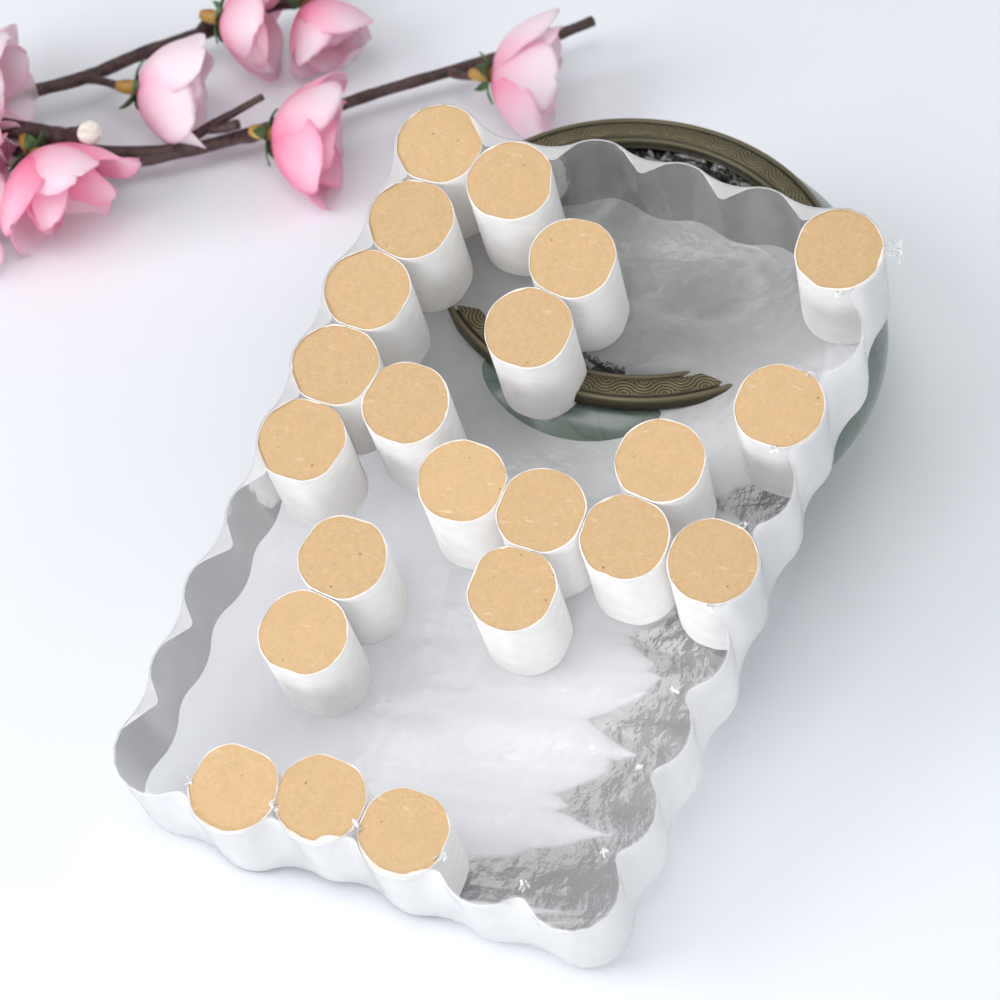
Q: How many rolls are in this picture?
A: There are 22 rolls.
